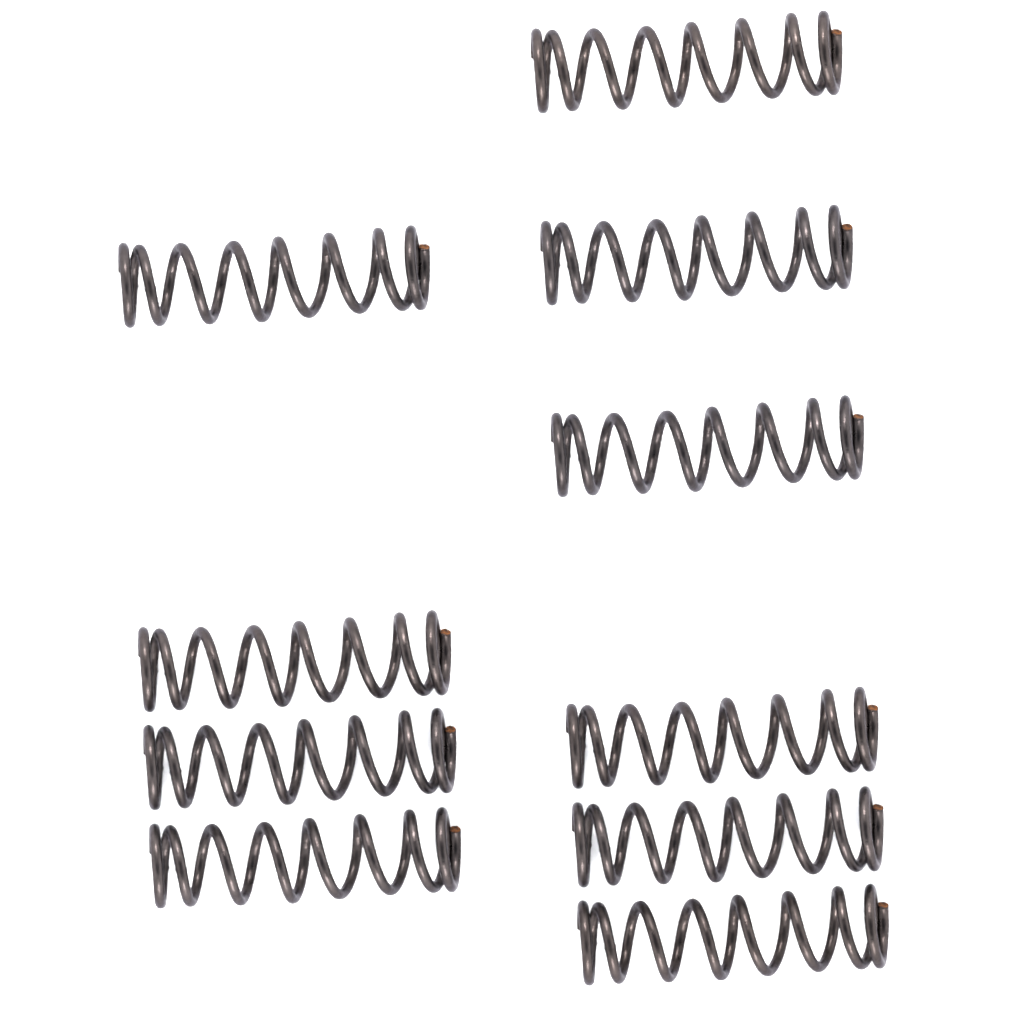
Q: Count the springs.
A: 10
